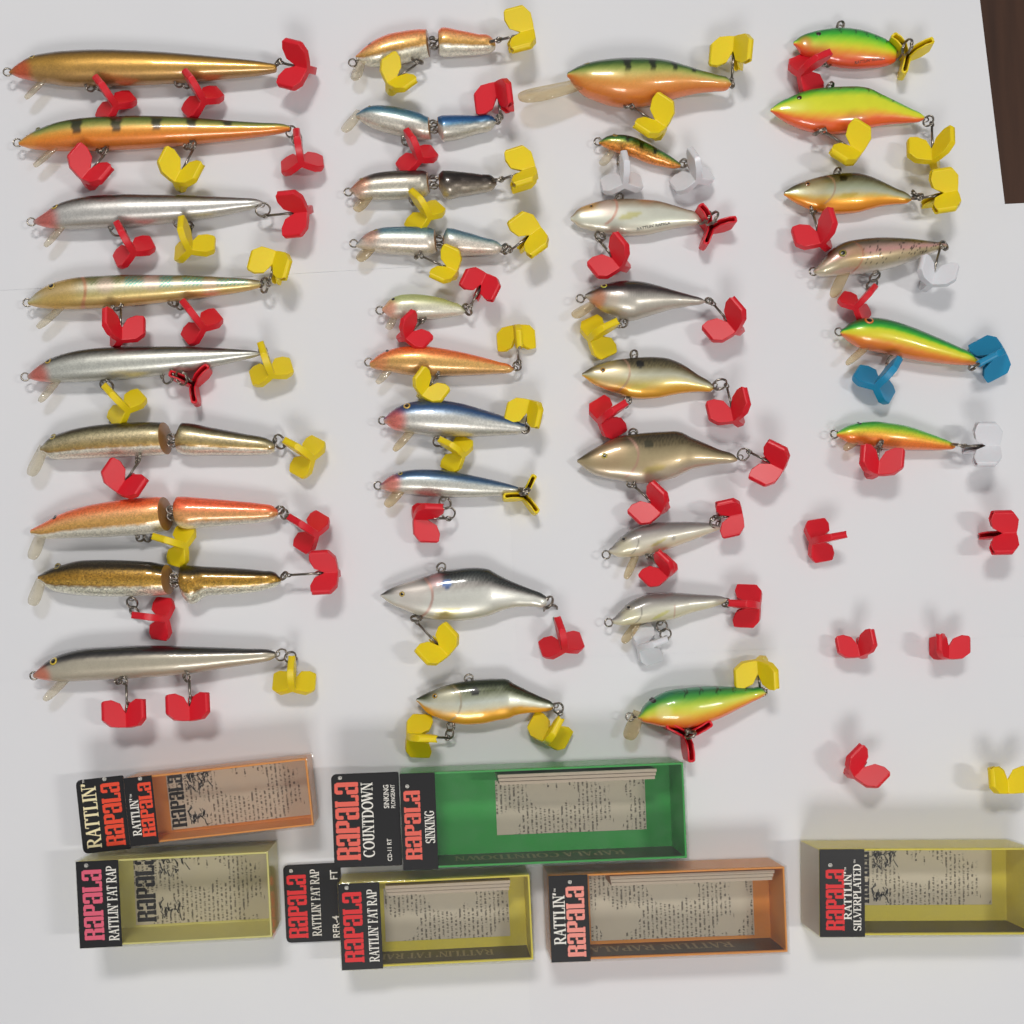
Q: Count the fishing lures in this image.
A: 34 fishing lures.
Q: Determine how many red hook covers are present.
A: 42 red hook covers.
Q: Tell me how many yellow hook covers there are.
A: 31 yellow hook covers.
